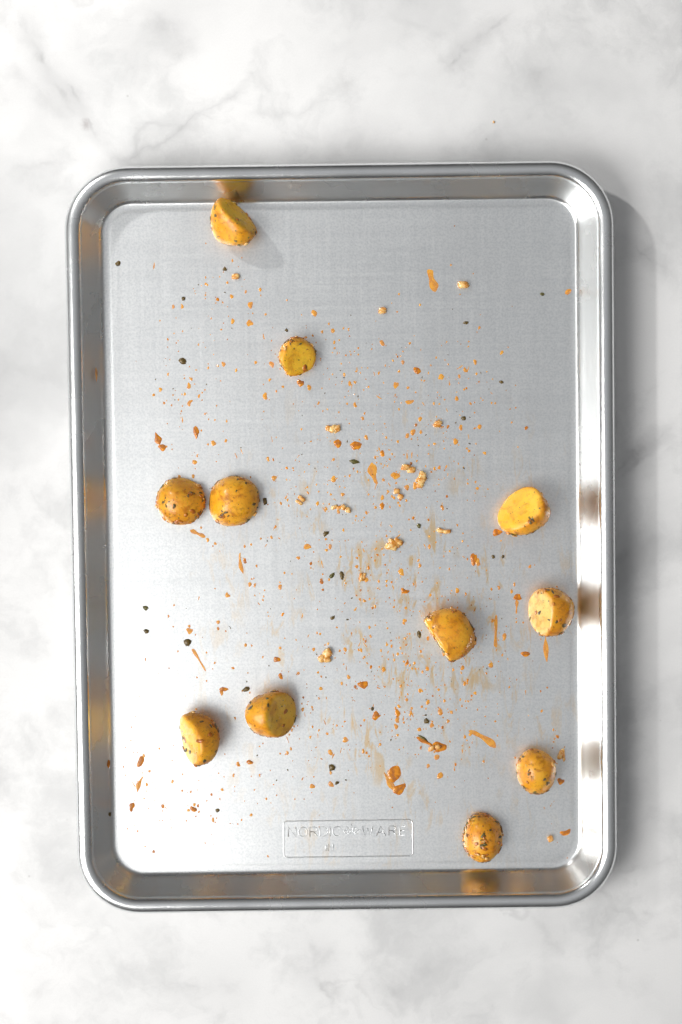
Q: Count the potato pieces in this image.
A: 11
